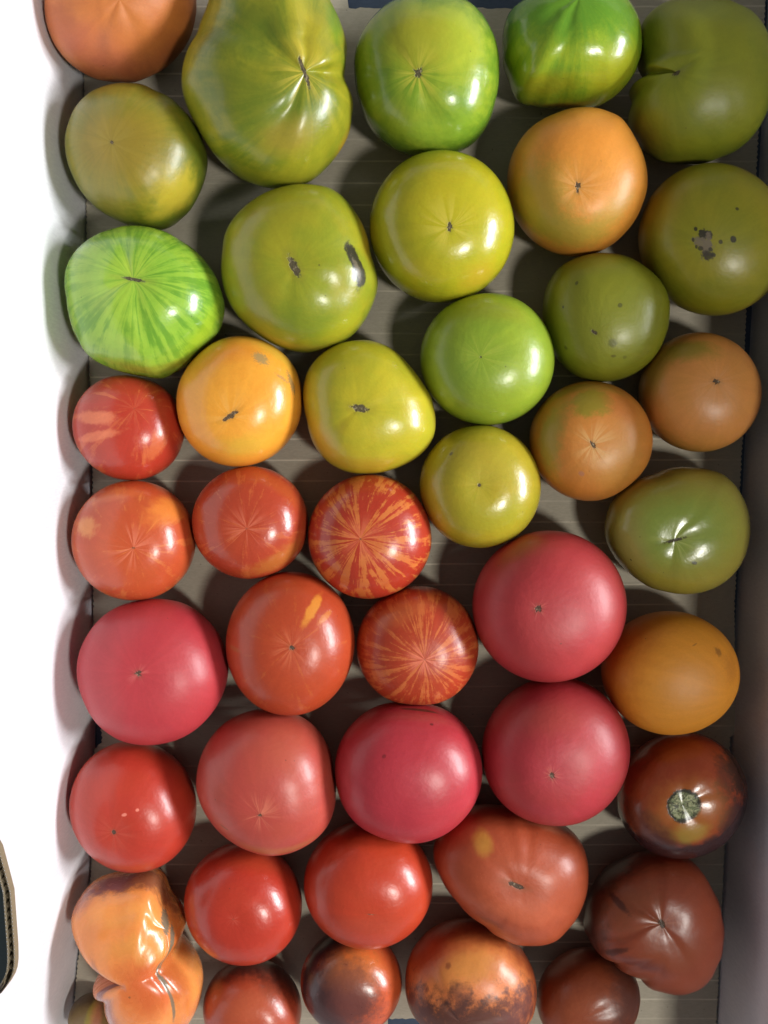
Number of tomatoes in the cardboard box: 43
